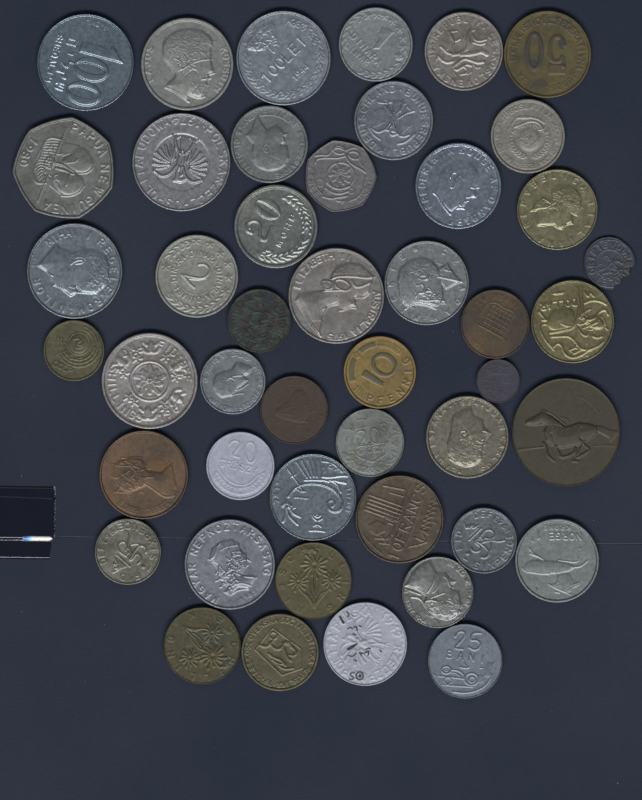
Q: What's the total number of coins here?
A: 46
